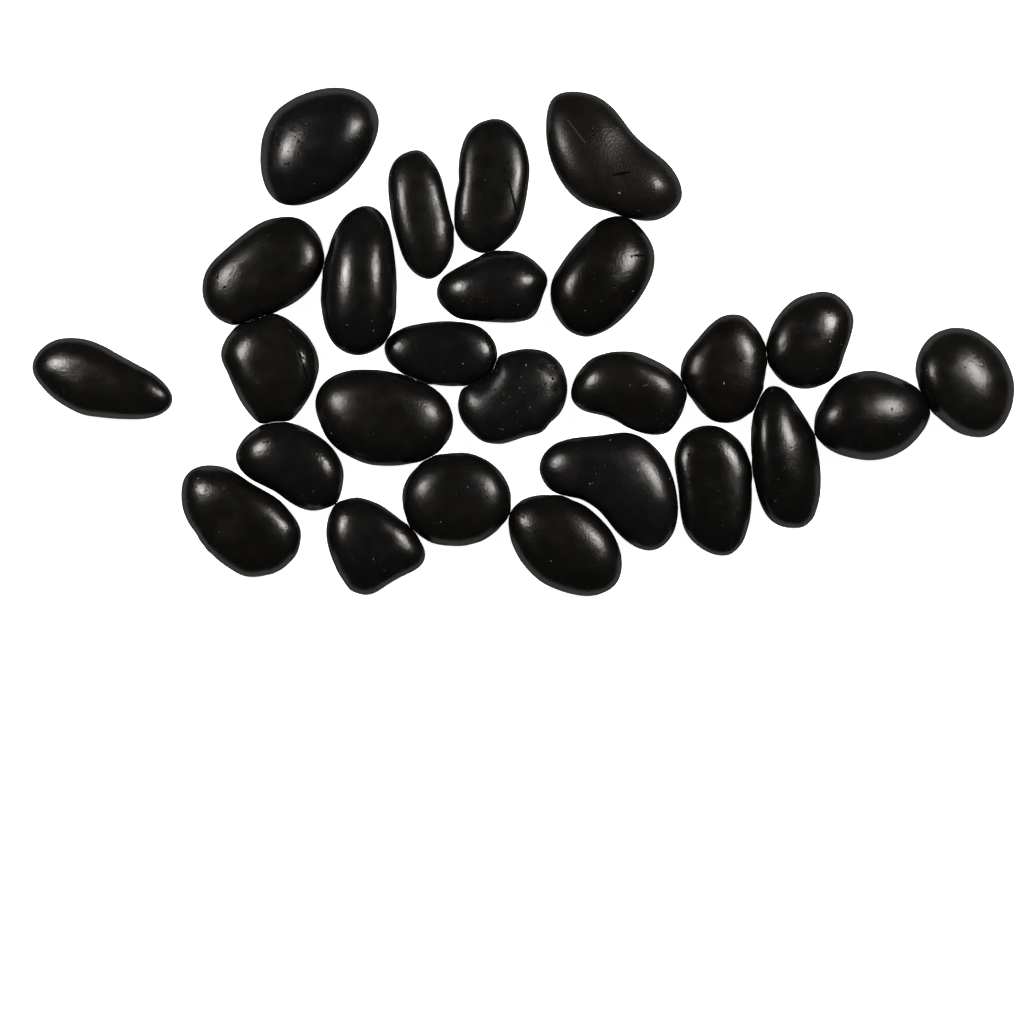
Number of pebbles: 26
